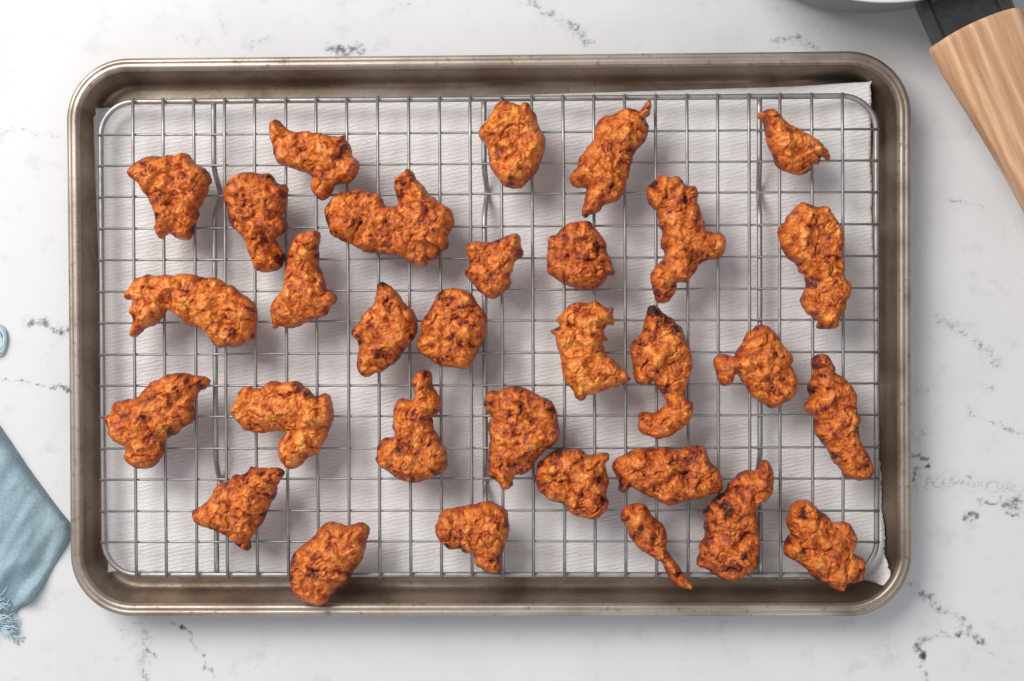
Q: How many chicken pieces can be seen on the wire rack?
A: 31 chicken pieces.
